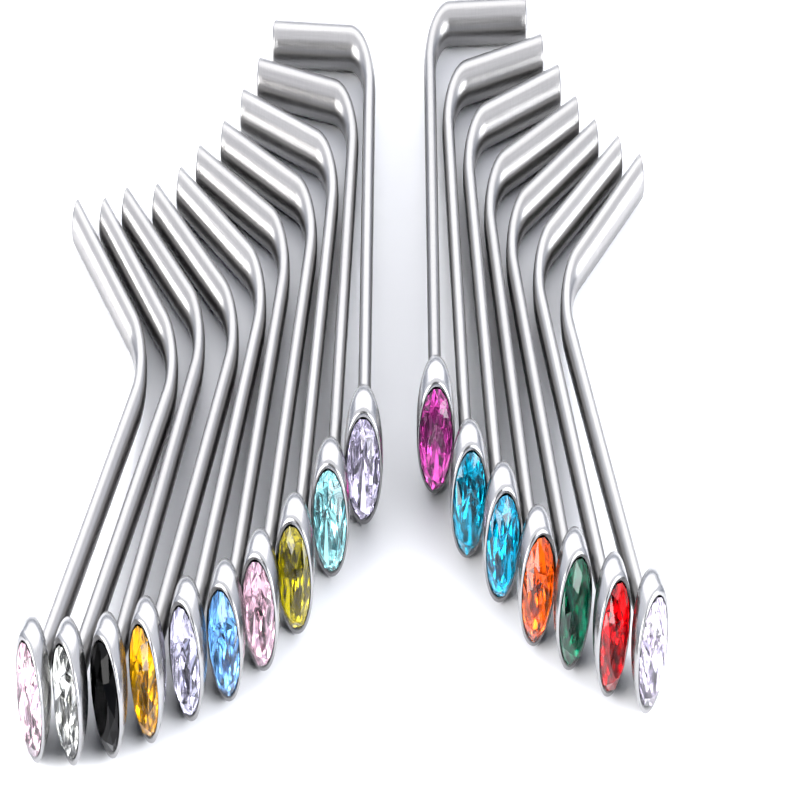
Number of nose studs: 17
